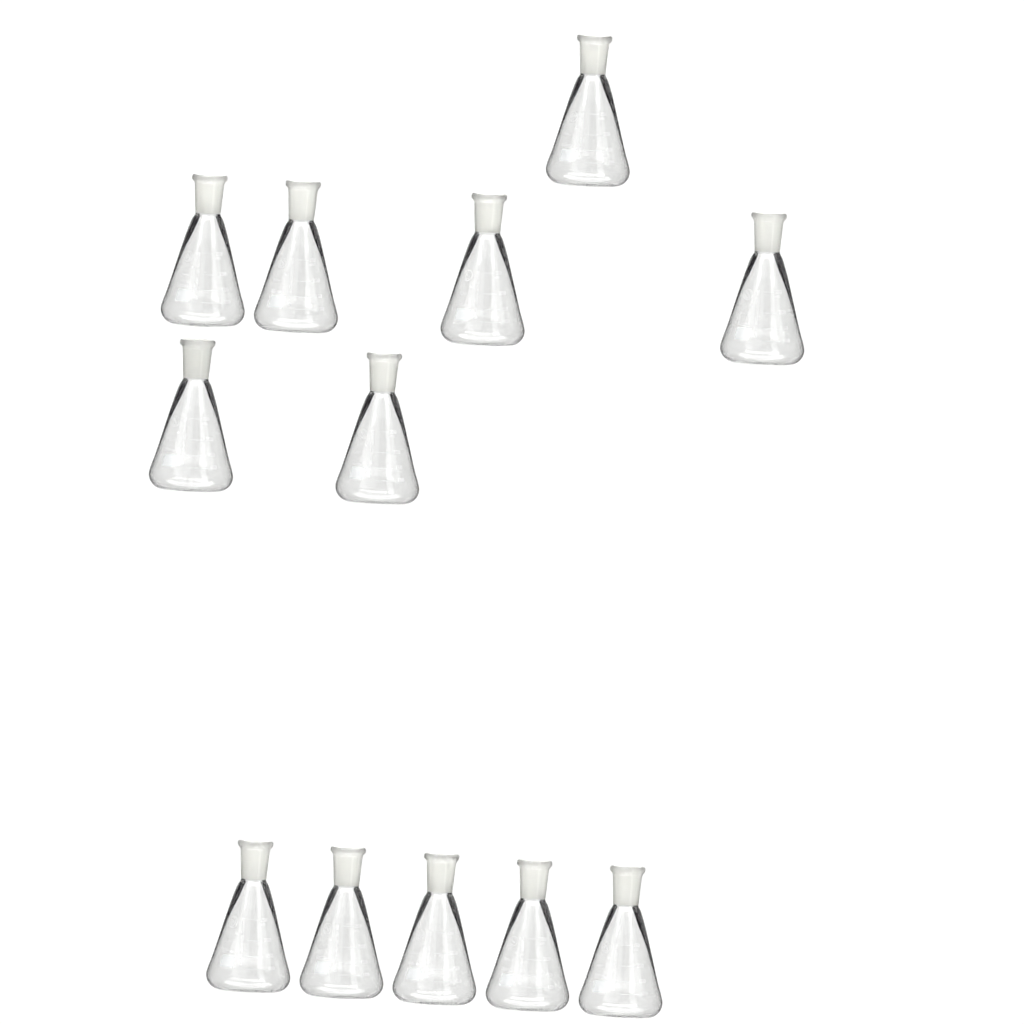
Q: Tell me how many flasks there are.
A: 12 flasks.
